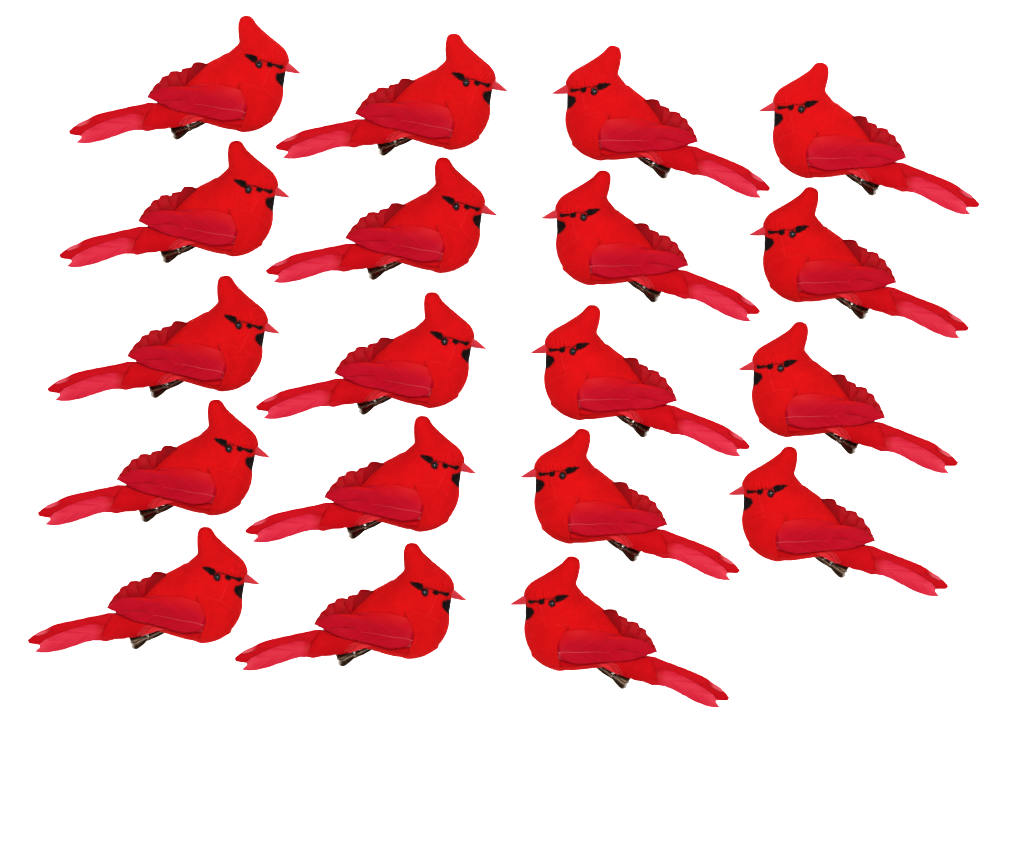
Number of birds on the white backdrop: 19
